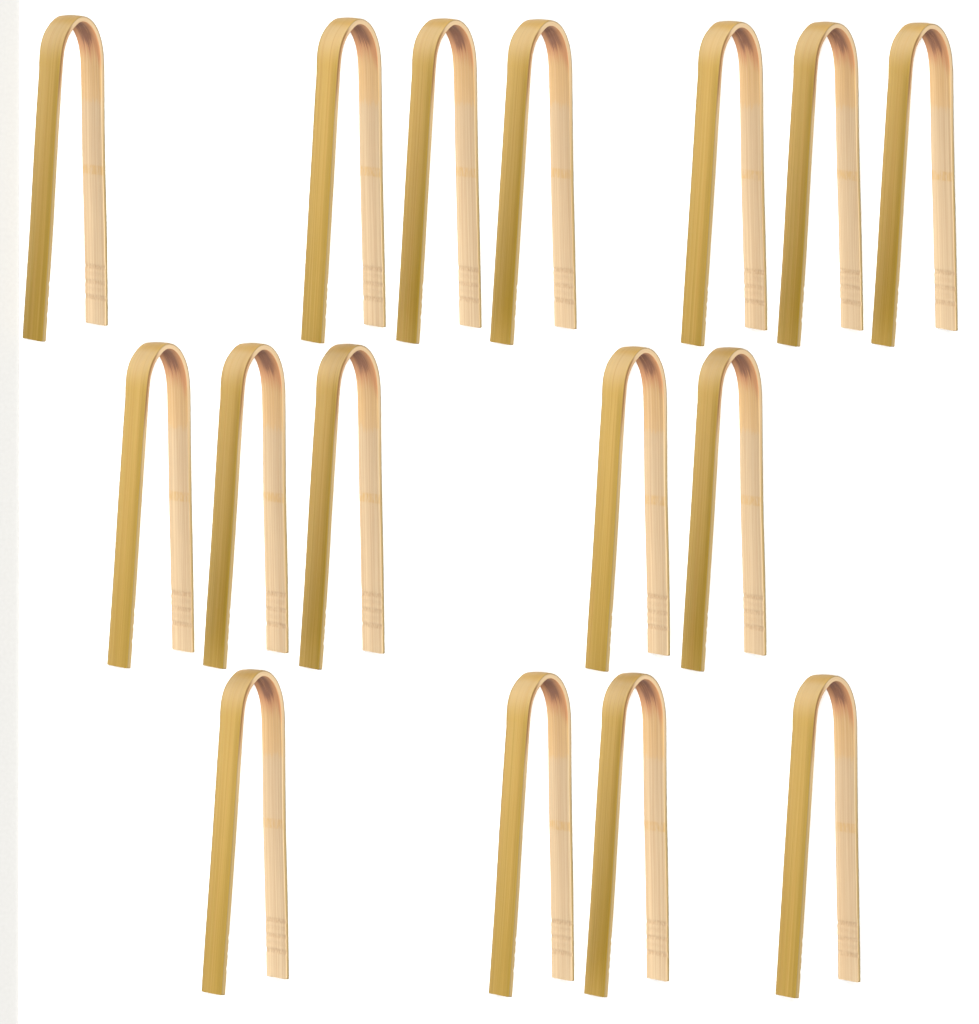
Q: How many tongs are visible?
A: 16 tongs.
